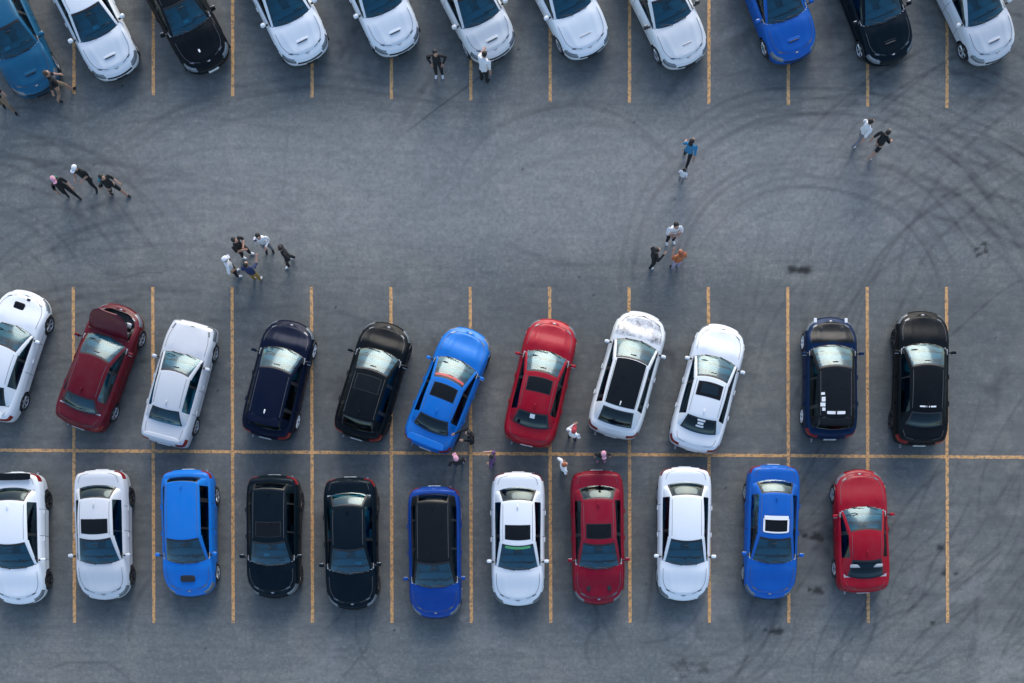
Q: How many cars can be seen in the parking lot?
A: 33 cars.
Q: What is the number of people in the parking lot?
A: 25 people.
